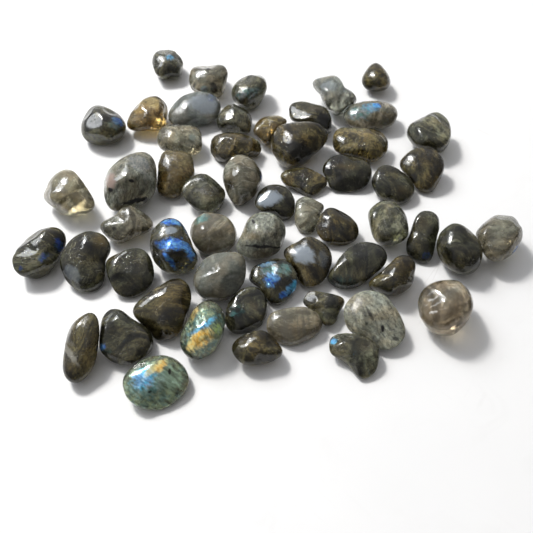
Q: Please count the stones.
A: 57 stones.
